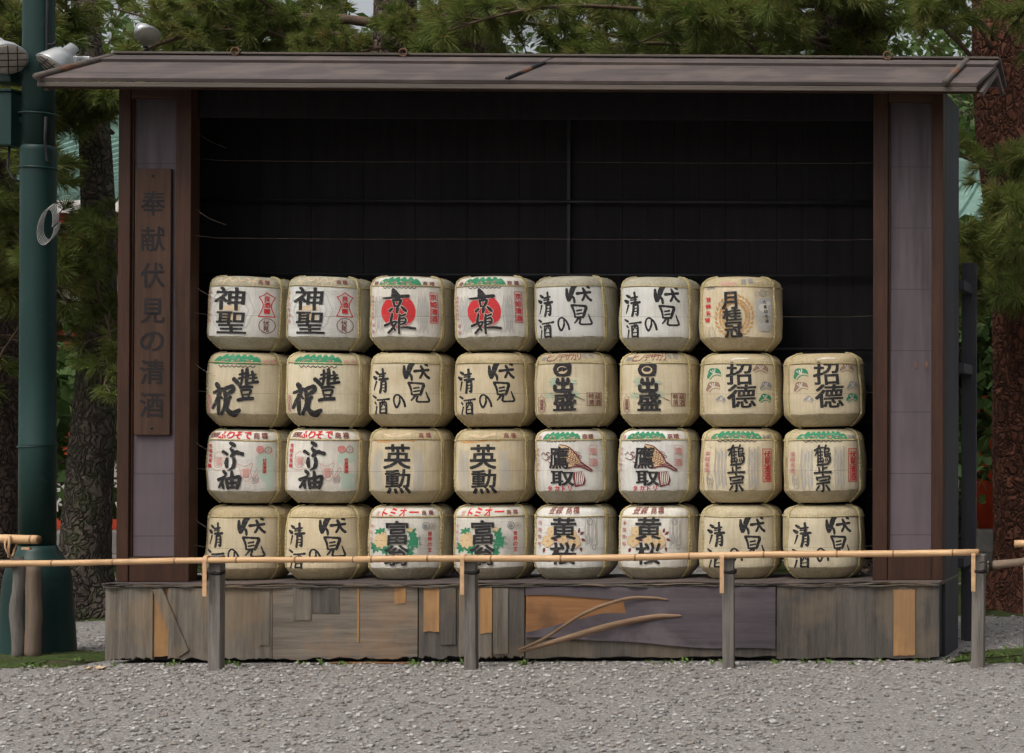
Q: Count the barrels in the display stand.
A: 31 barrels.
